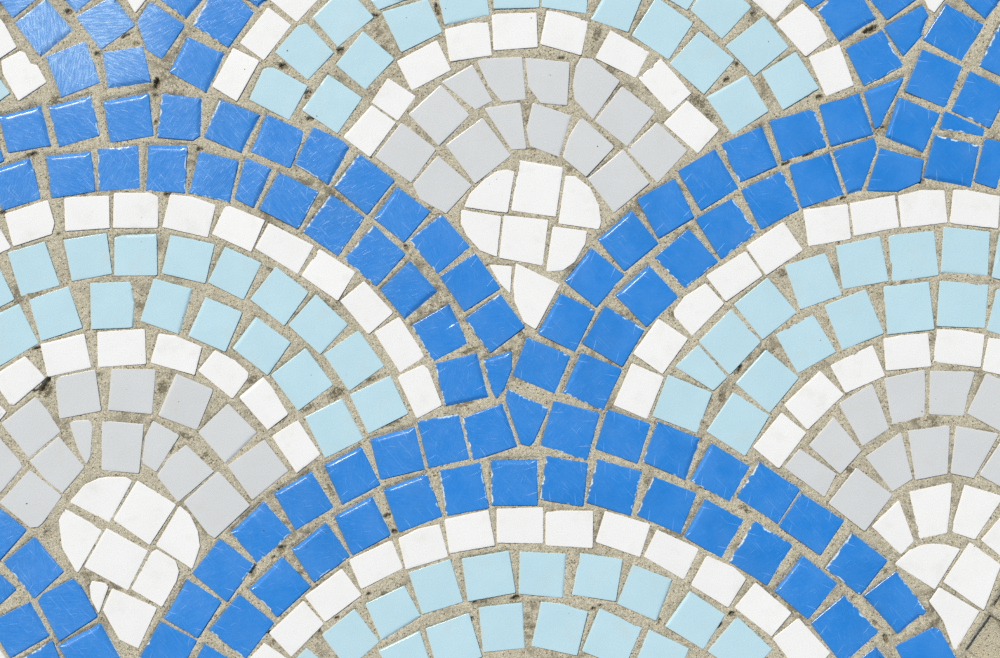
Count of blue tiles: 112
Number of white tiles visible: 90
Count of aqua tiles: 69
